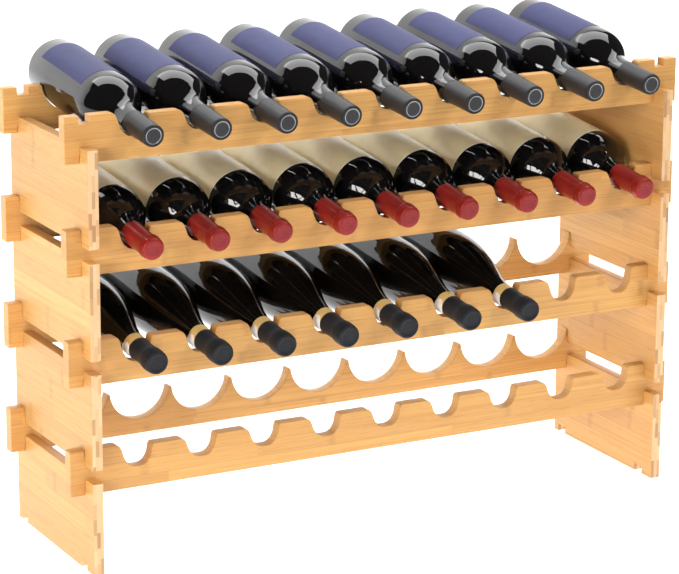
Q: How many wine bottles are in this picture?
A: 25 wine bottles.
